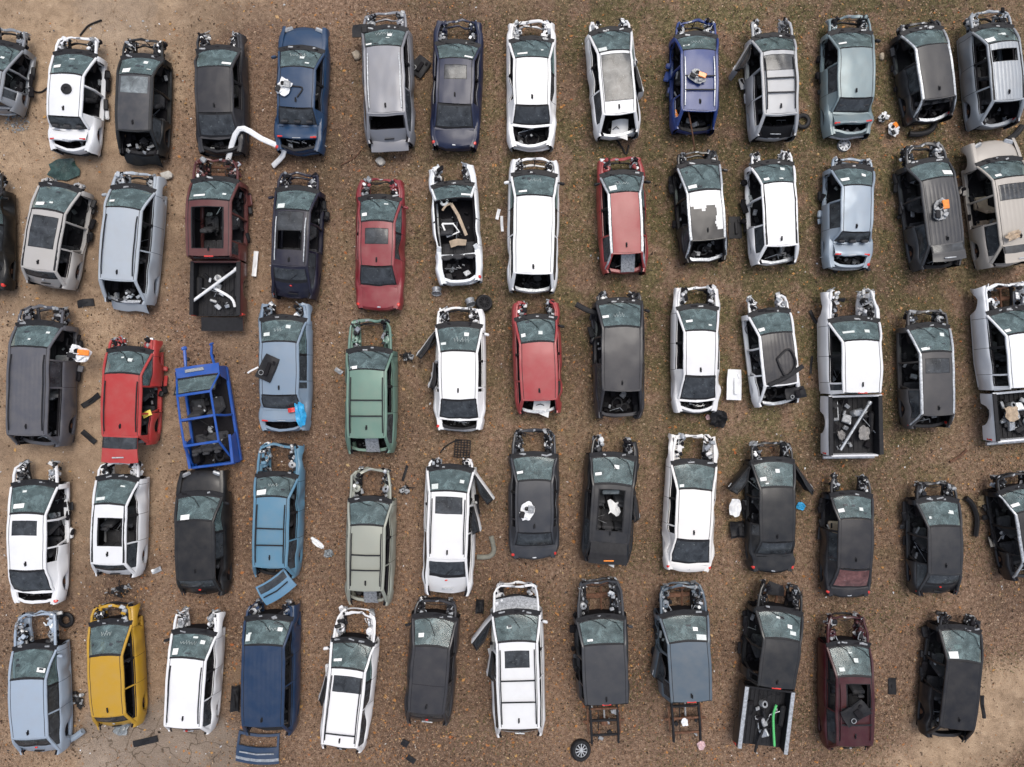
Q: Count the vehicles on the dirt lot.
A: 66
